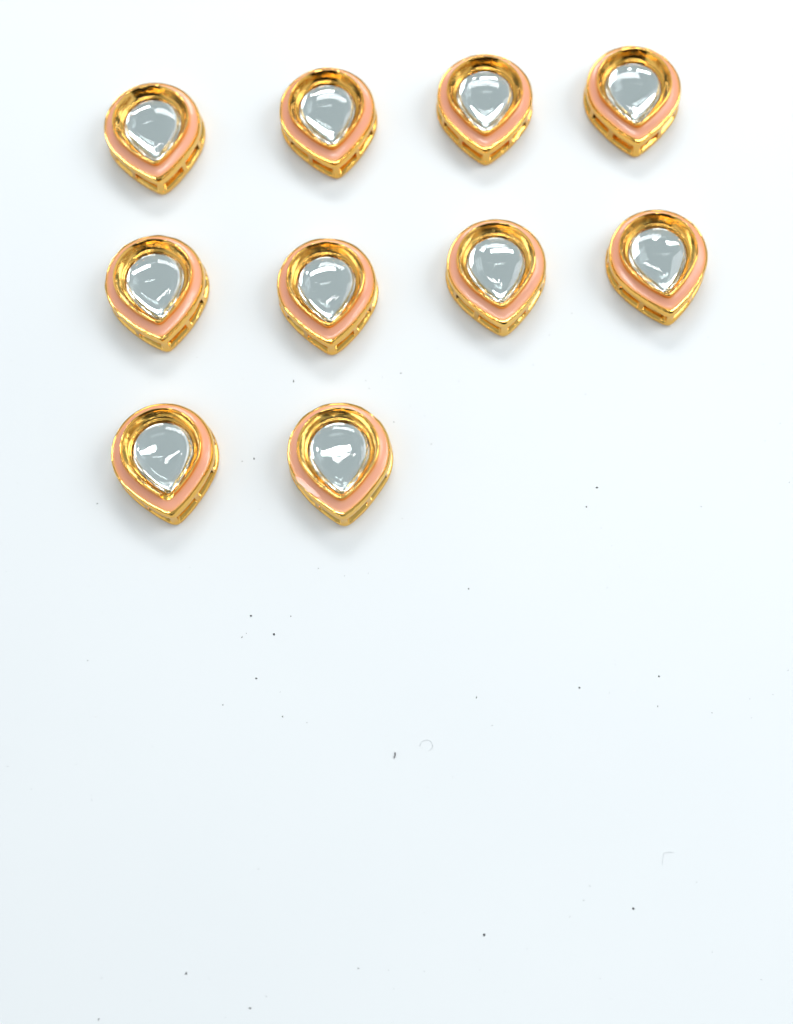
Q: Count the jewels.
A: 10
